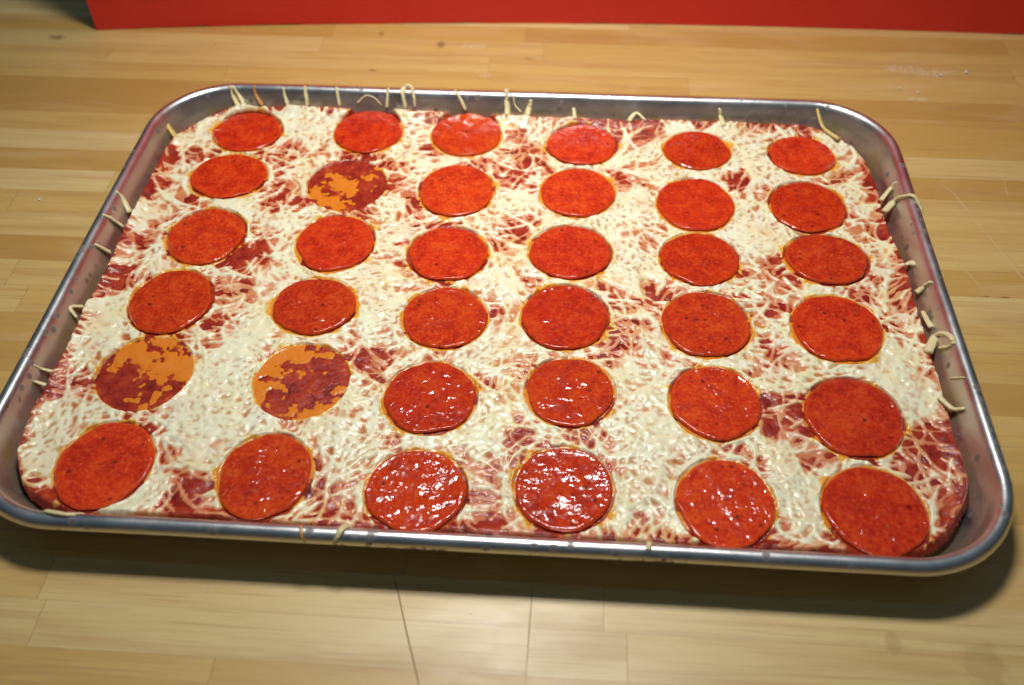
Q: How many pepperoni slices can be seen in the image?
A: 33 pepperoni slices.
